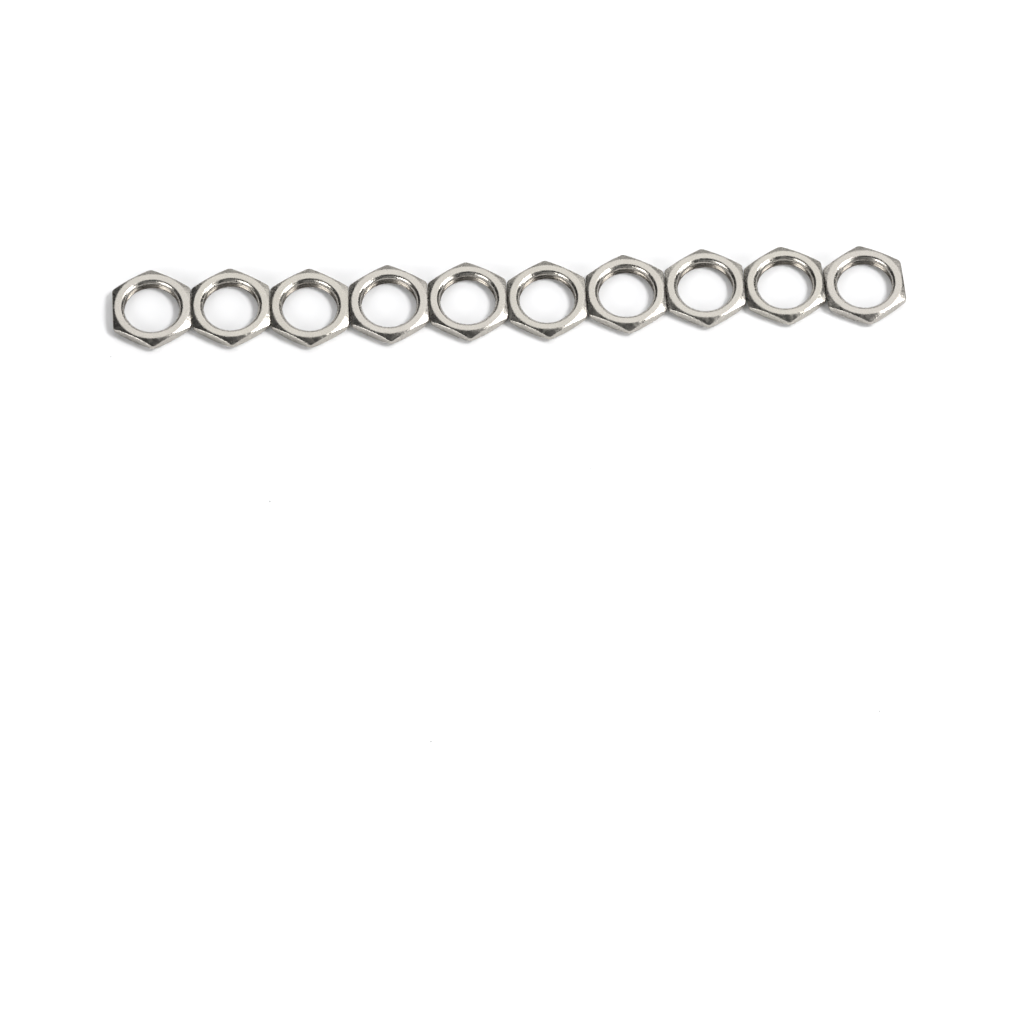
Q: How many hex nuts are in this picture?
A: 10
